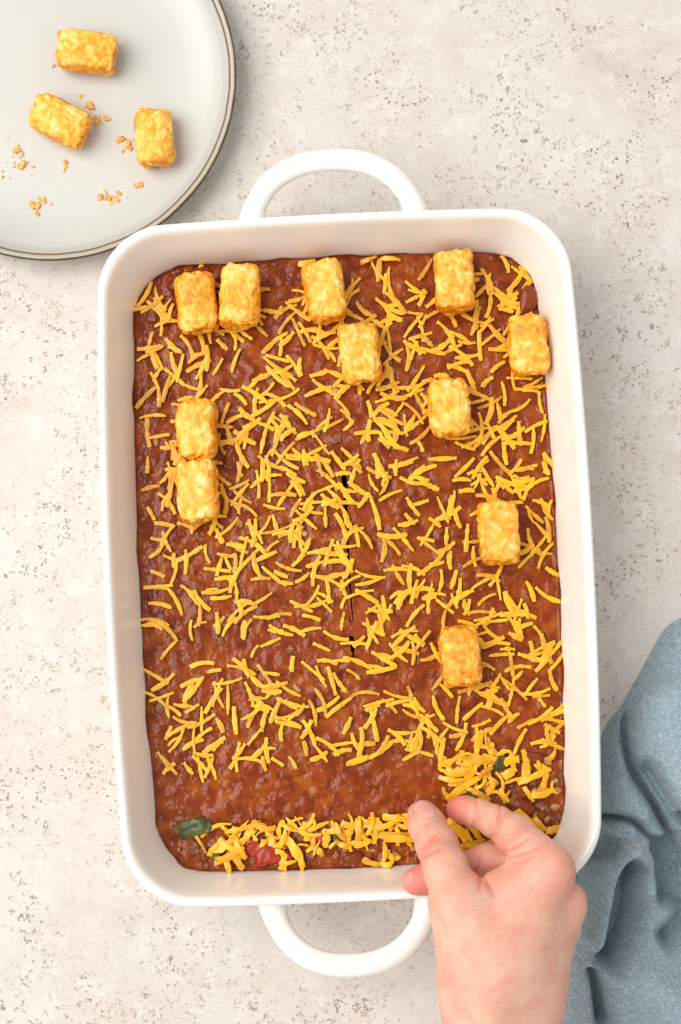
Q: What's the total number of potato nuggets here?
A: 14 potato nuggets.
